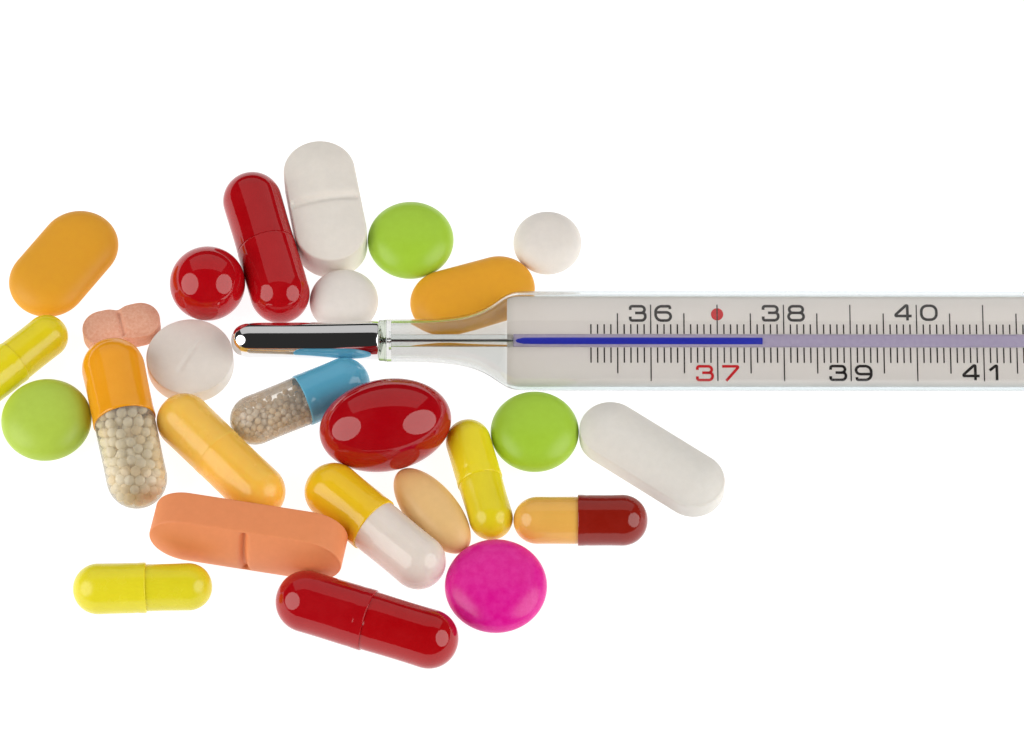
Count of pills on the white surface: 26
